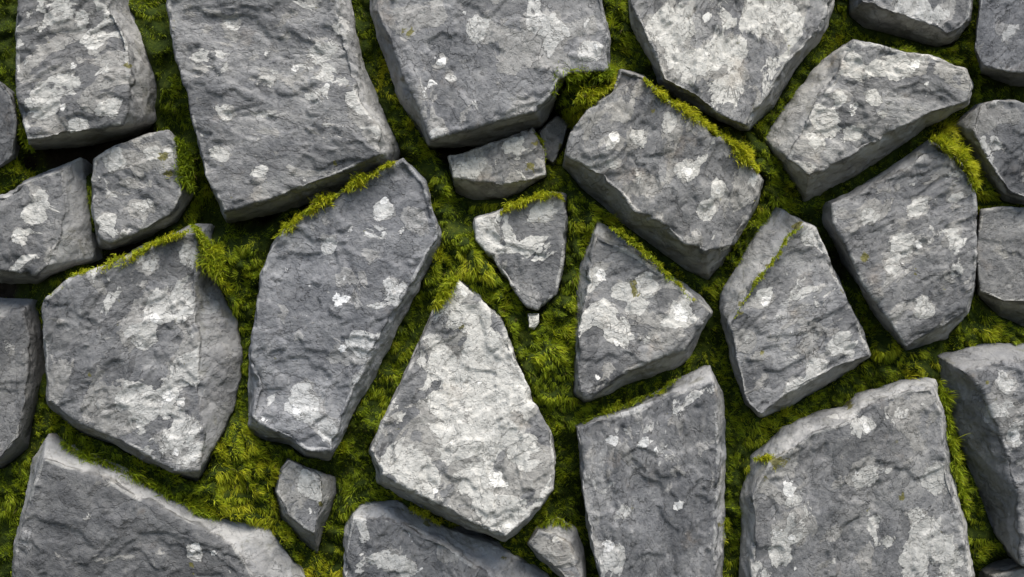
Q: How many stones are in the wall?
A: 32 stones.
